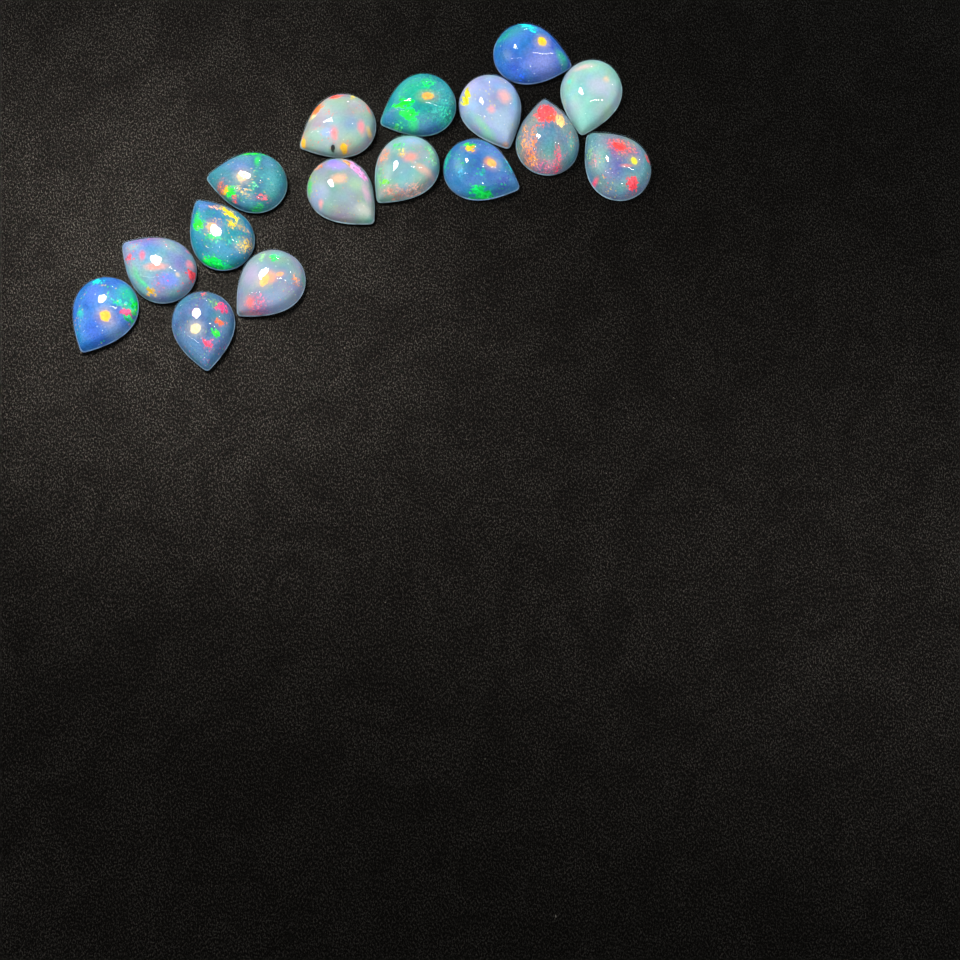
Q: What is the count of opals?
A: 16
